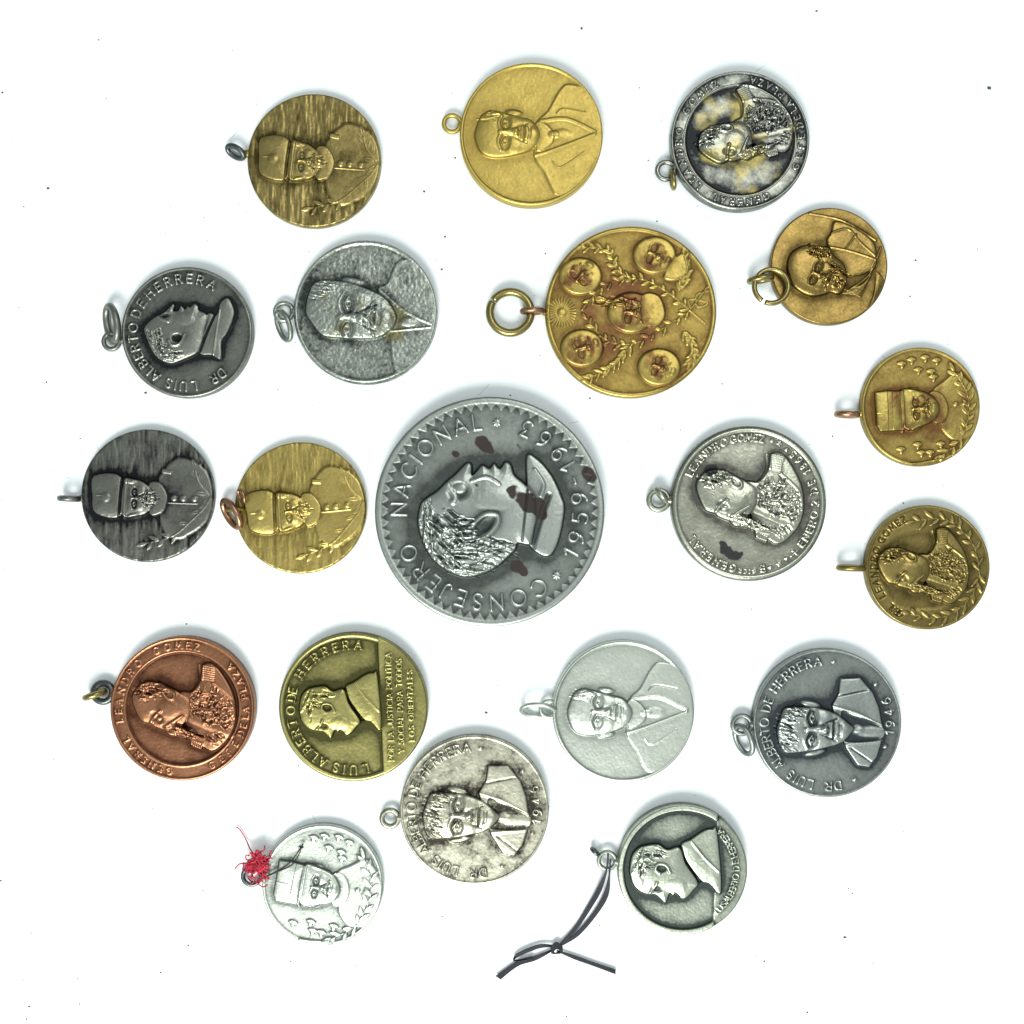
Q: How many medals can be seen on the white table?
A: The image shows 20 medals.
